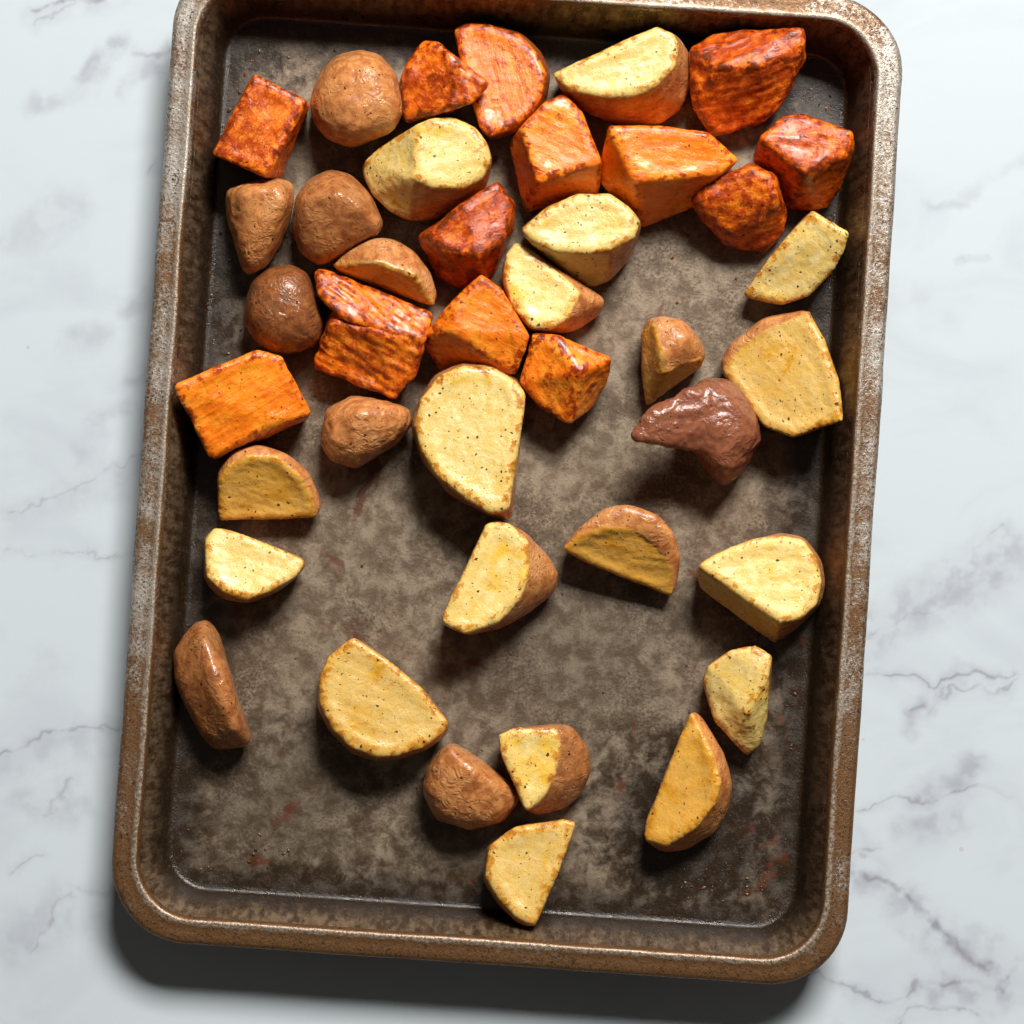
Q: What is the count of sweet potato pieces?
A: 13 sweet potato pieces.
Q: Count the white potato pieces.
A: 27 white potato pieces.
